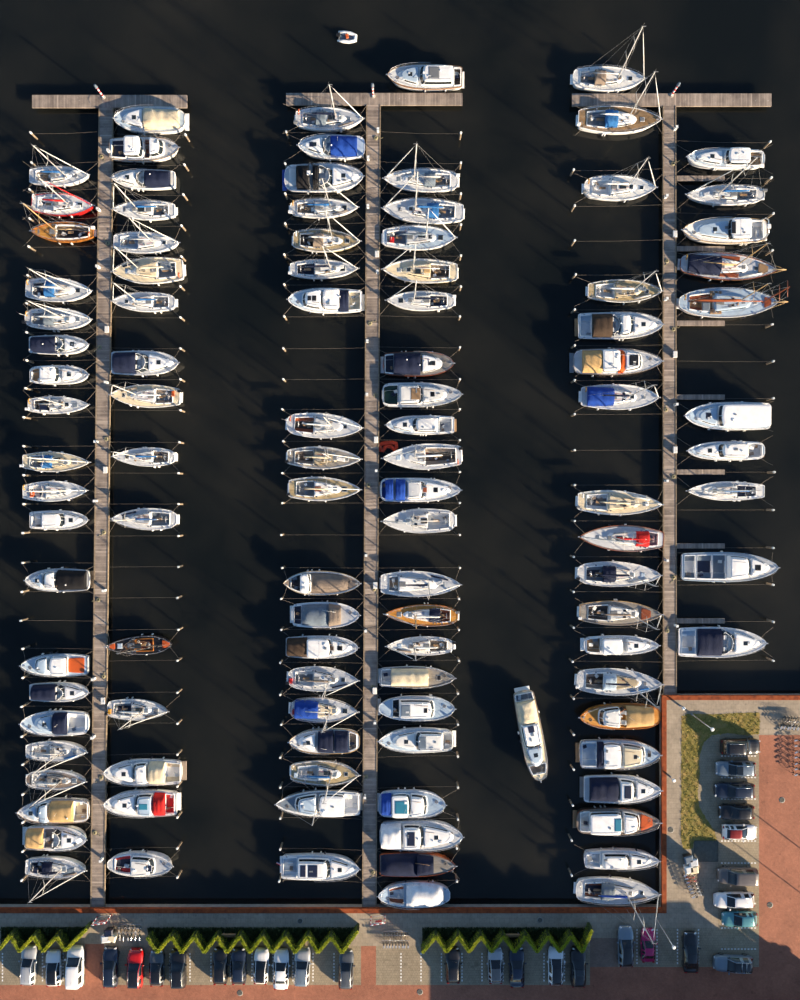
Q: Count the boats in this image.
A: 108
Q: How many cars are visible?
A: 30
